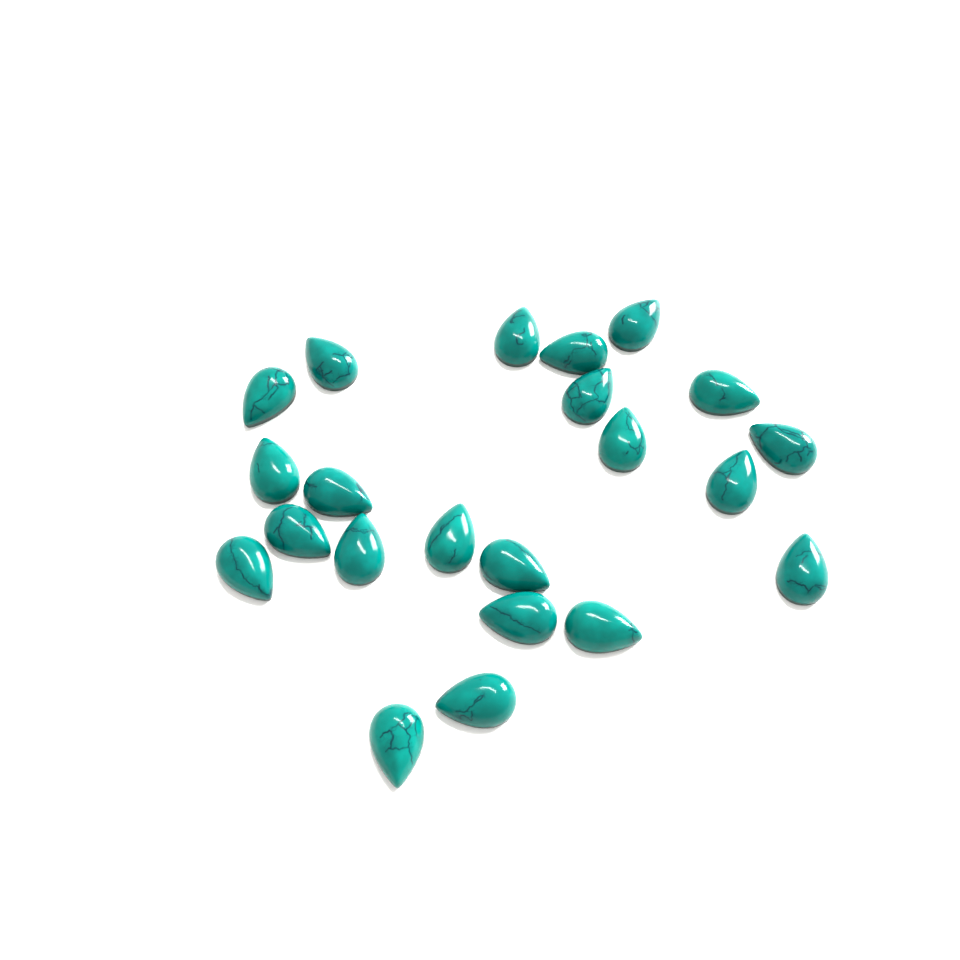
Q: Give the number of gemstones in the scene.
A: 22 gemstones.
